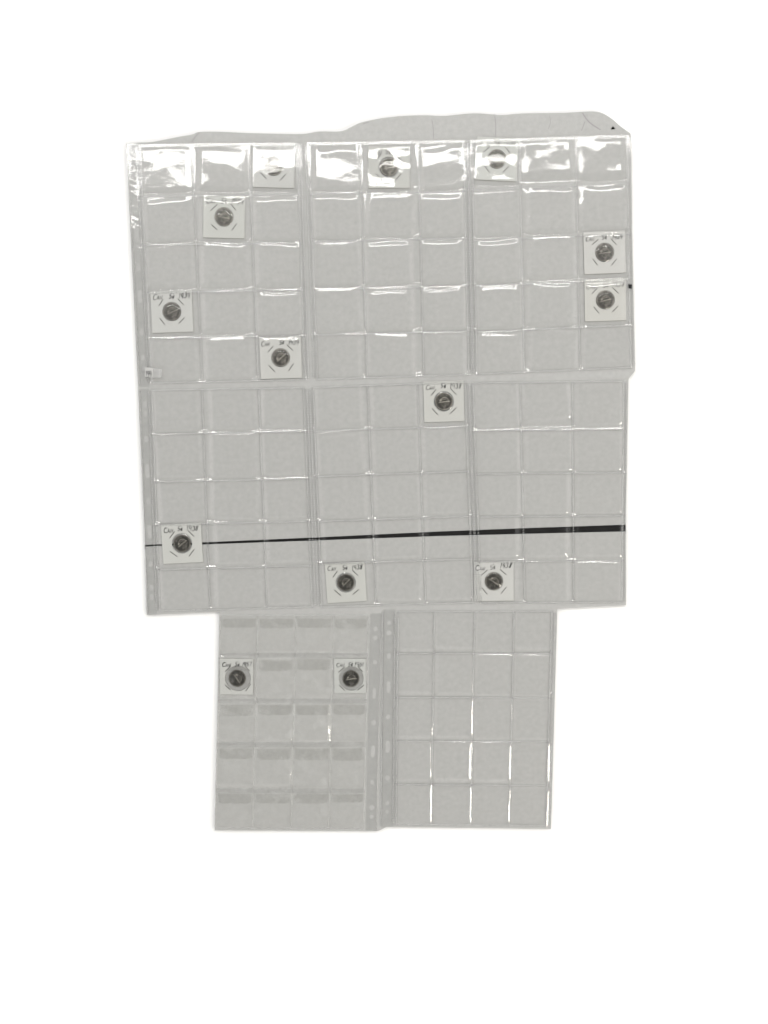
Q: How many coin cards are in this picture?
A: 14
